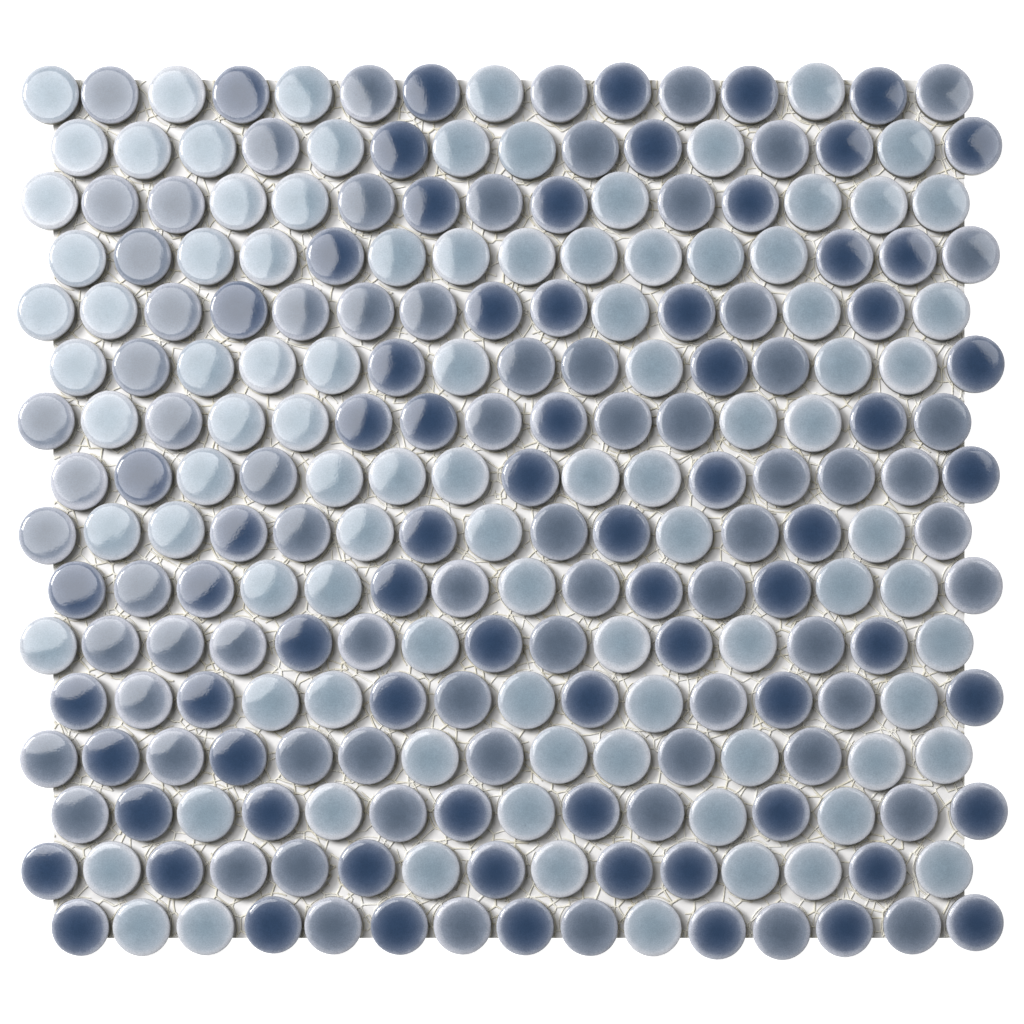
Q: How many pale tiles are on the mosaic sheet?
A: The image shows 95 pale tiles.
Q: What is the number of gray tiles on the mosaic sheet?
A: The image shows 73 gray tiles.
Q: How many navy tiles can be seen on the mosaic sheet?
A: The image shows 72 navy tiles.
